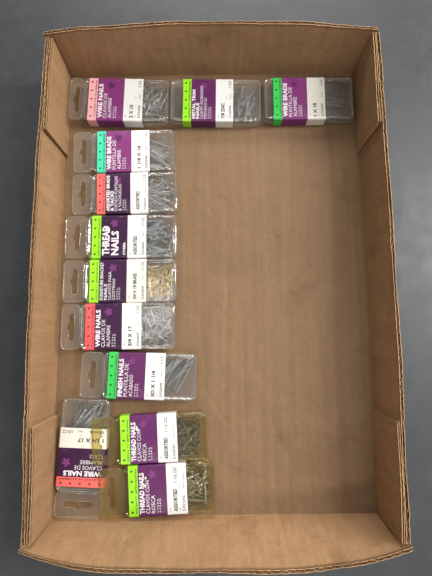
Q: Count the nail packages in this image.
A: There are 12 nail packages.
